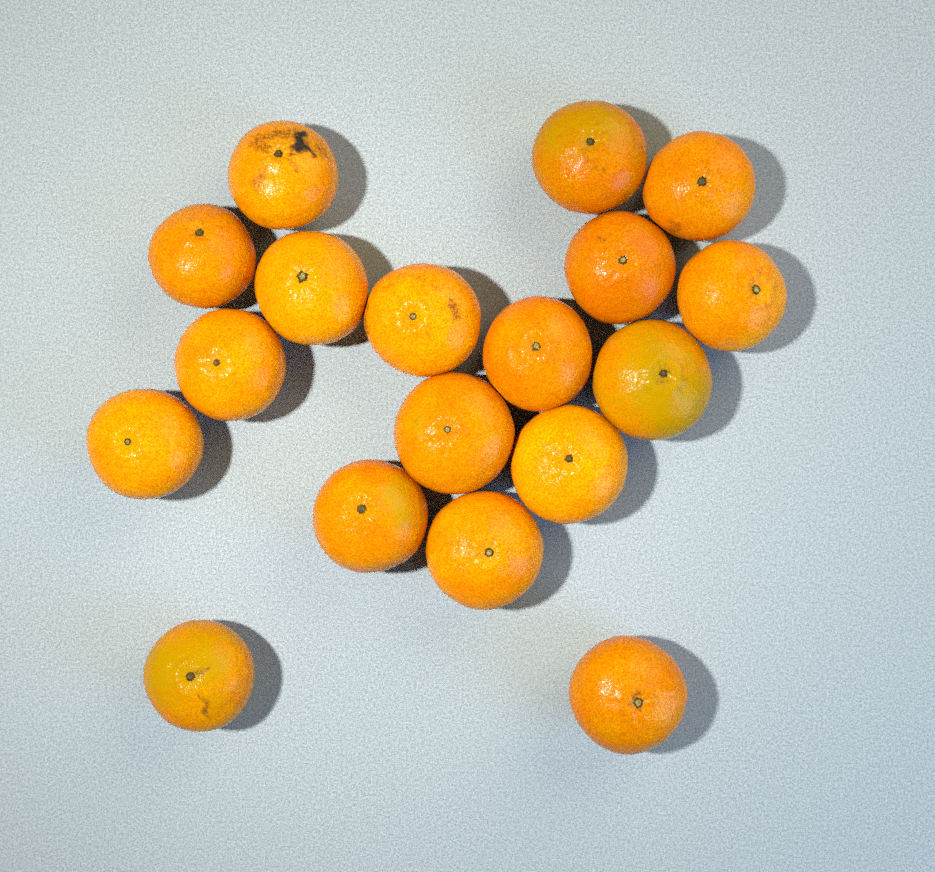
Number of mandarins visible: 18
